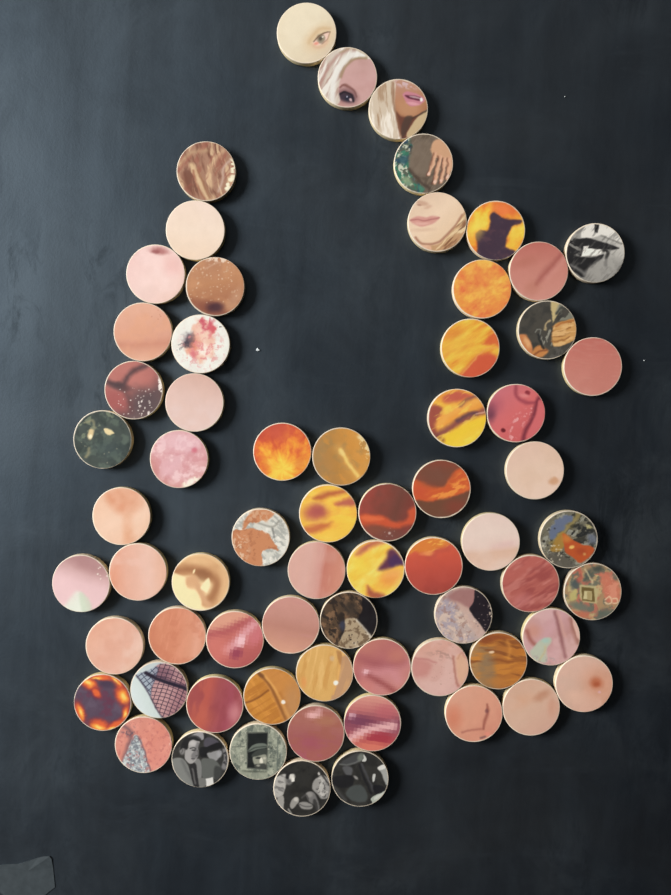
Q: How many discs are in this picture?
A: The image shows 67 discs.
